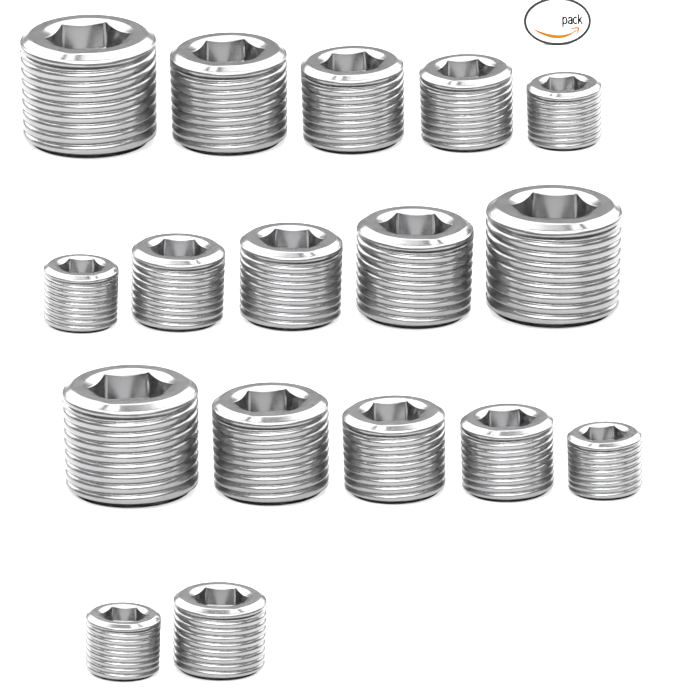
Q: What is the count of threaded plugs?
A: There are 17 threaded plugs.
